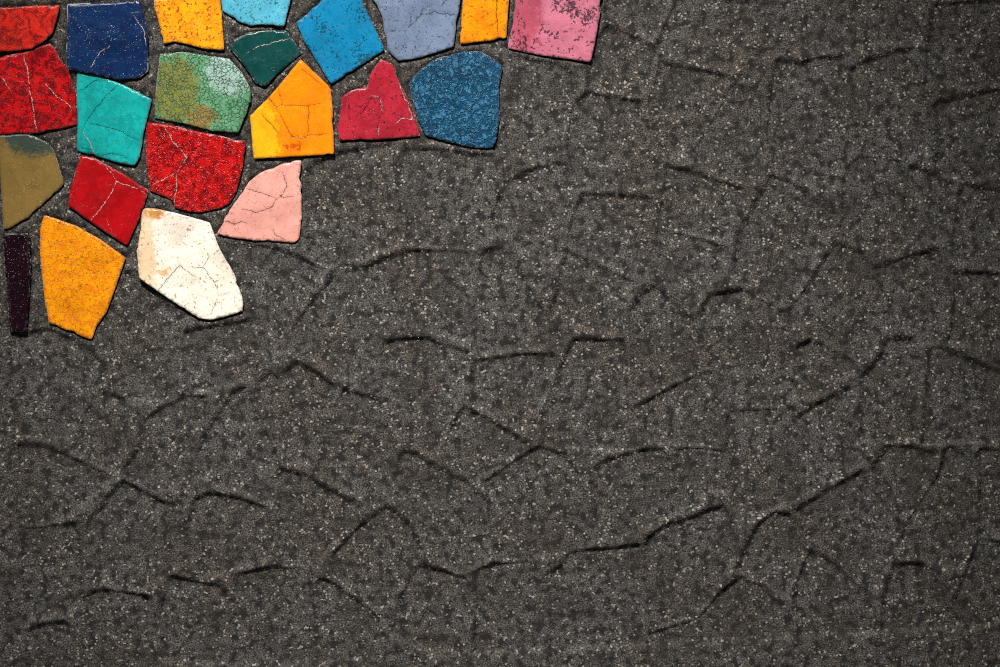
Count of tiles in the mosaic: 22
